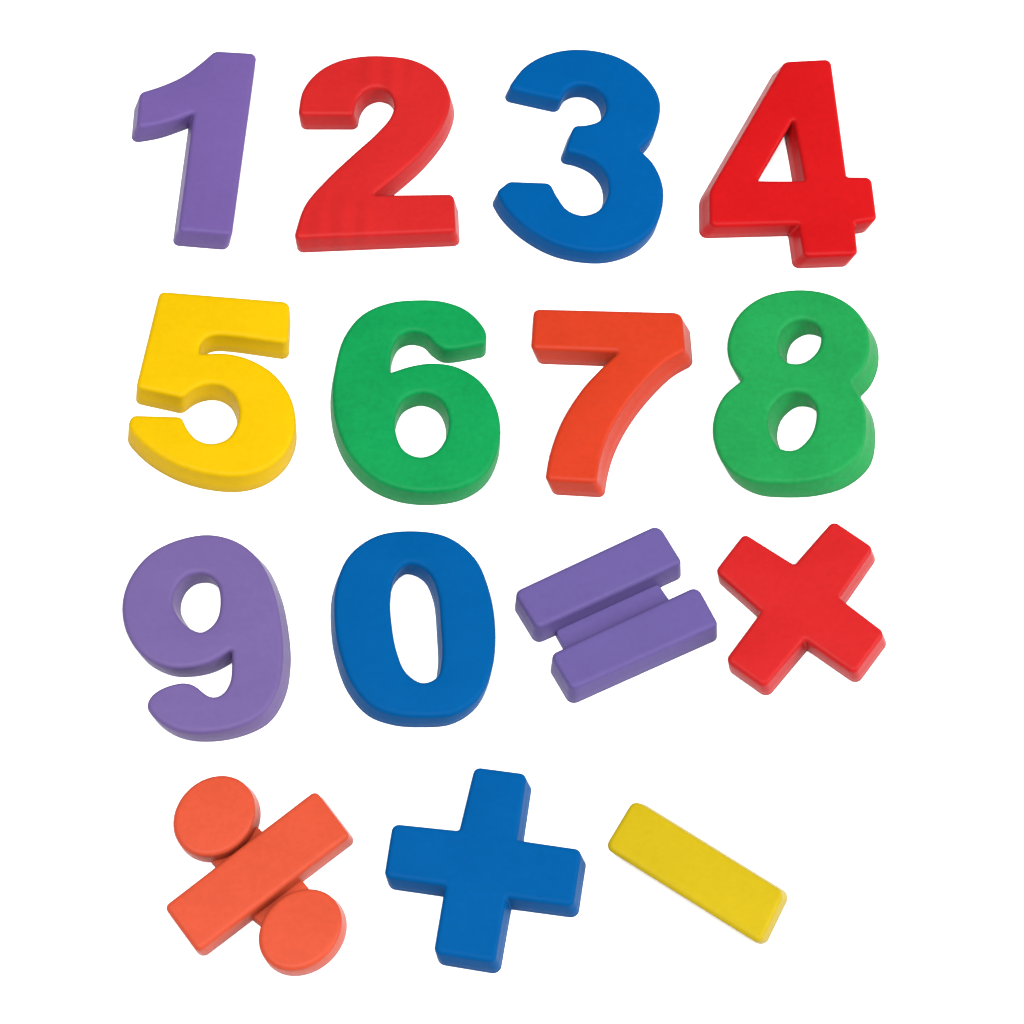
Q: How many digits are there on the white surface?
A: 10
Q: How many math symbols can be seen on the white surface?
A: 5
